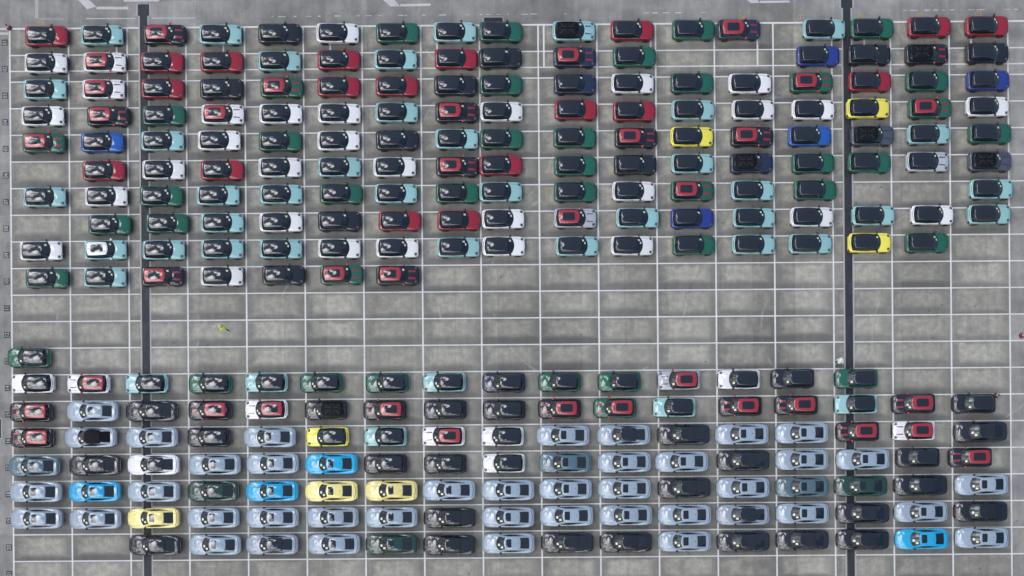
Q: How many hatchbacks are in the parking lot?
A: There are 197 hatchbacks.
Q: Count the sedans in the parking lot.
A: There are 72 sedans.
